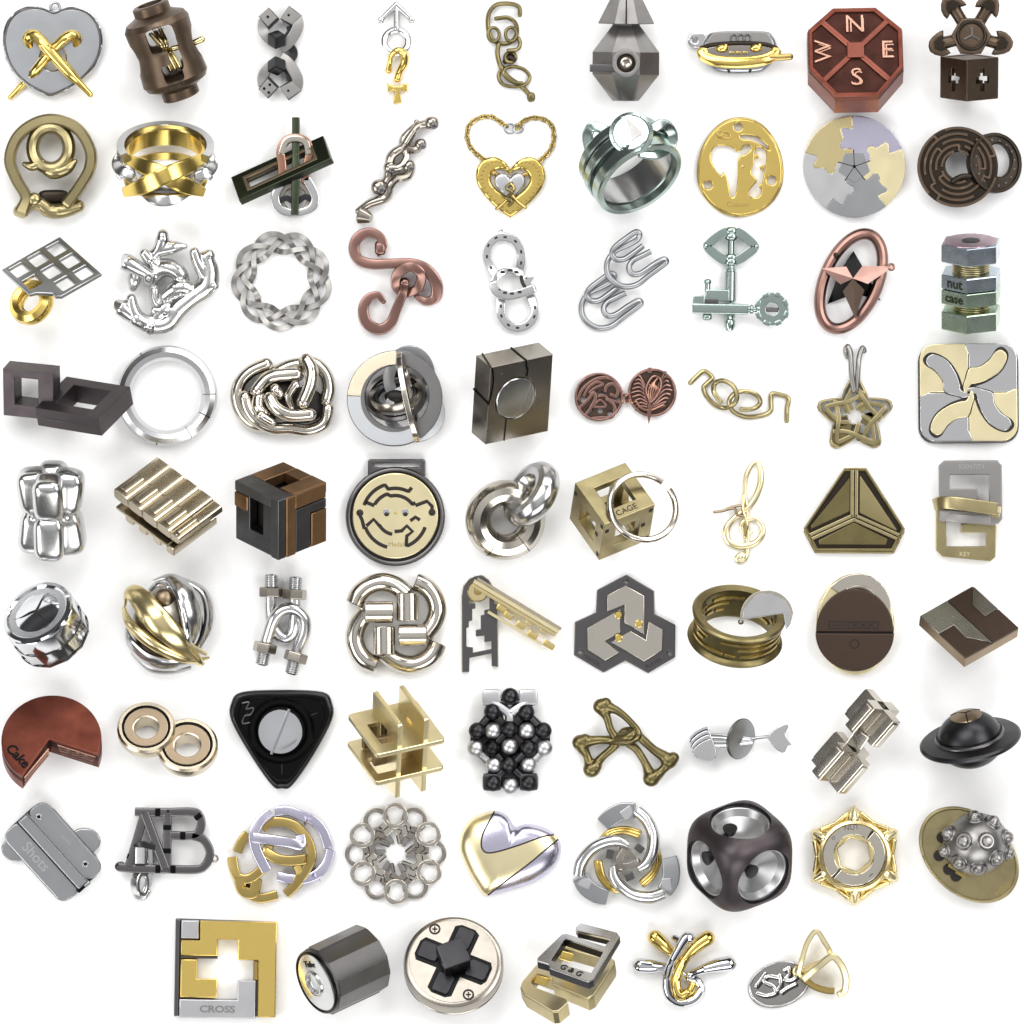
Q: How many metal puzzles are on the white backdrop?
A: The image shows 78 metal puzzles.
